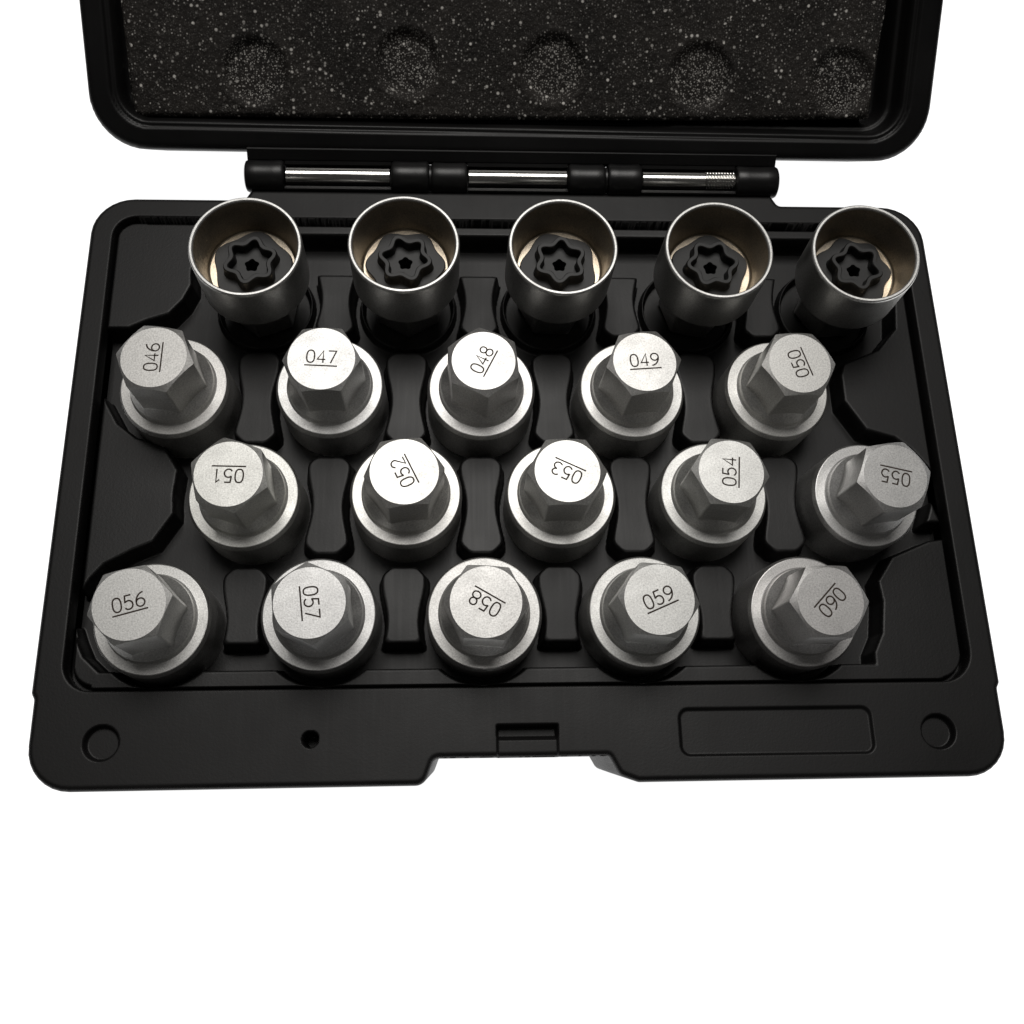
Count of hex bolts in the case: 15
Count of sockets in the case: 5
